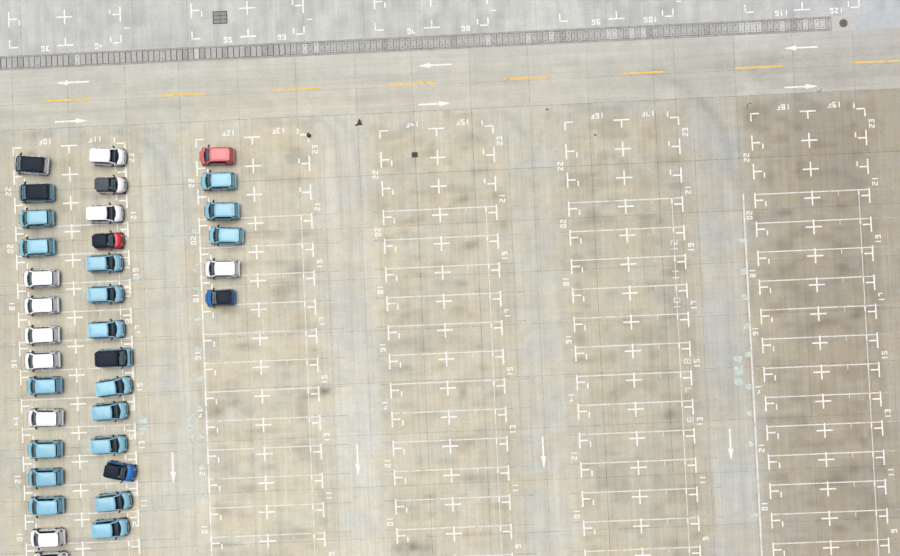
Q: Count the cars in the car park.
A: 35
